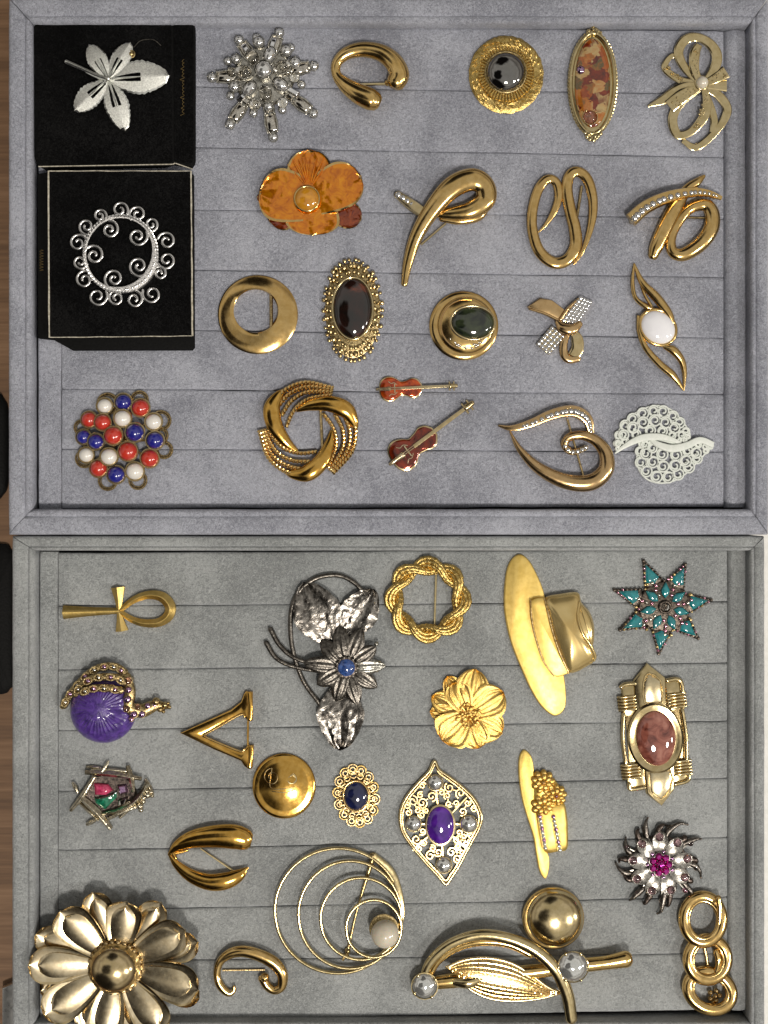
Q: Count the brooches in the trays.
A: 44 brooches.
